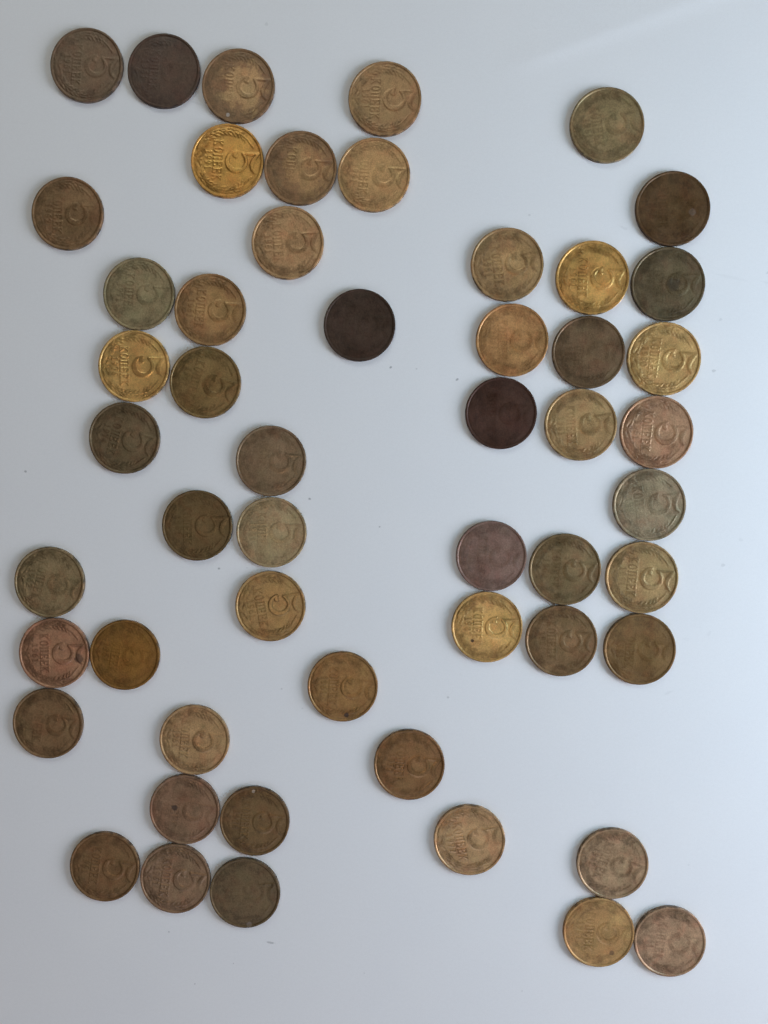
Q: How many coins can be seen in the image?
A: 53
